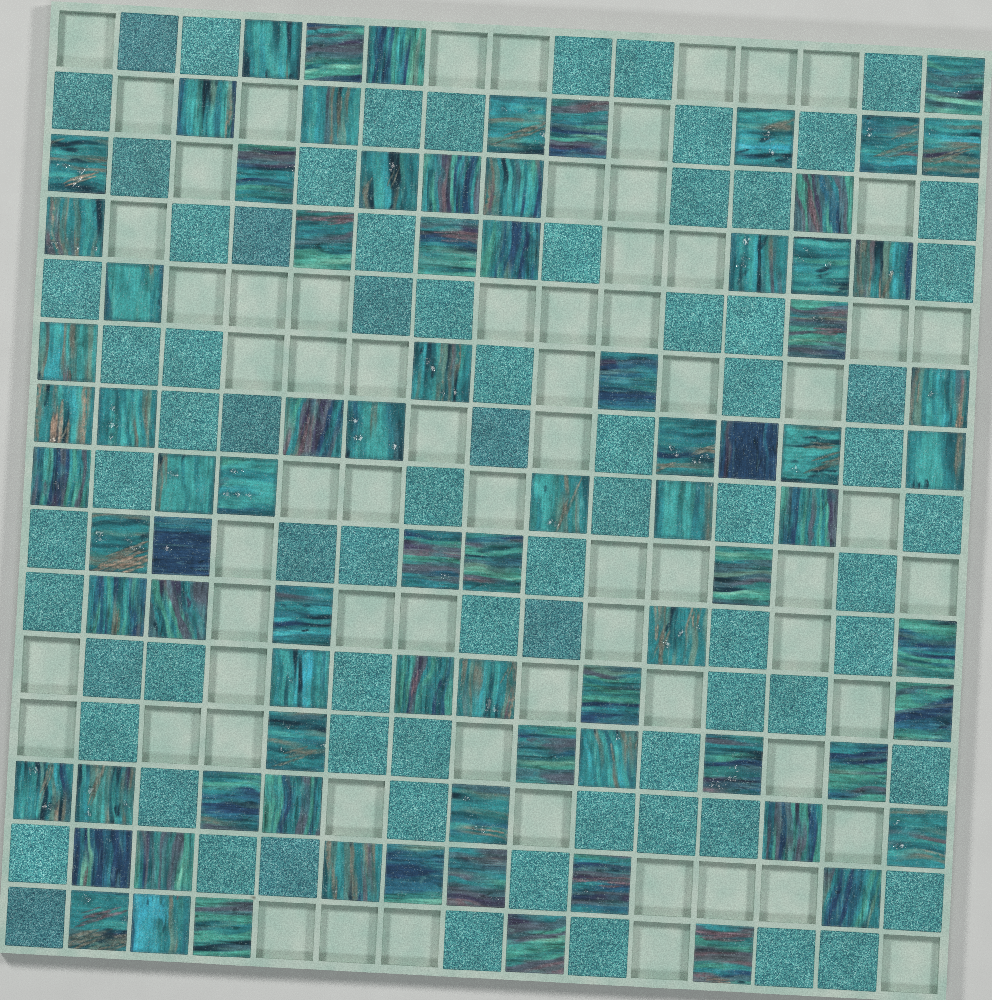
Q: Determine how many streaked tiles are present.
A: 83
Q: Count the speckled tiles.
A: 75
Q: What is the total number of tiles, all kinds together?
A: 158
